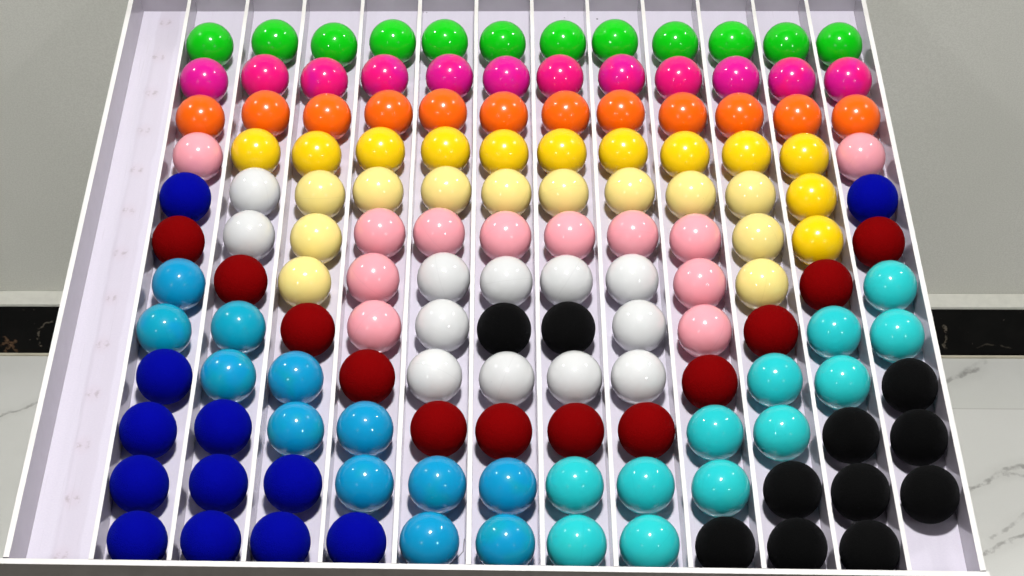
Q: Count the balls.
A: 143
